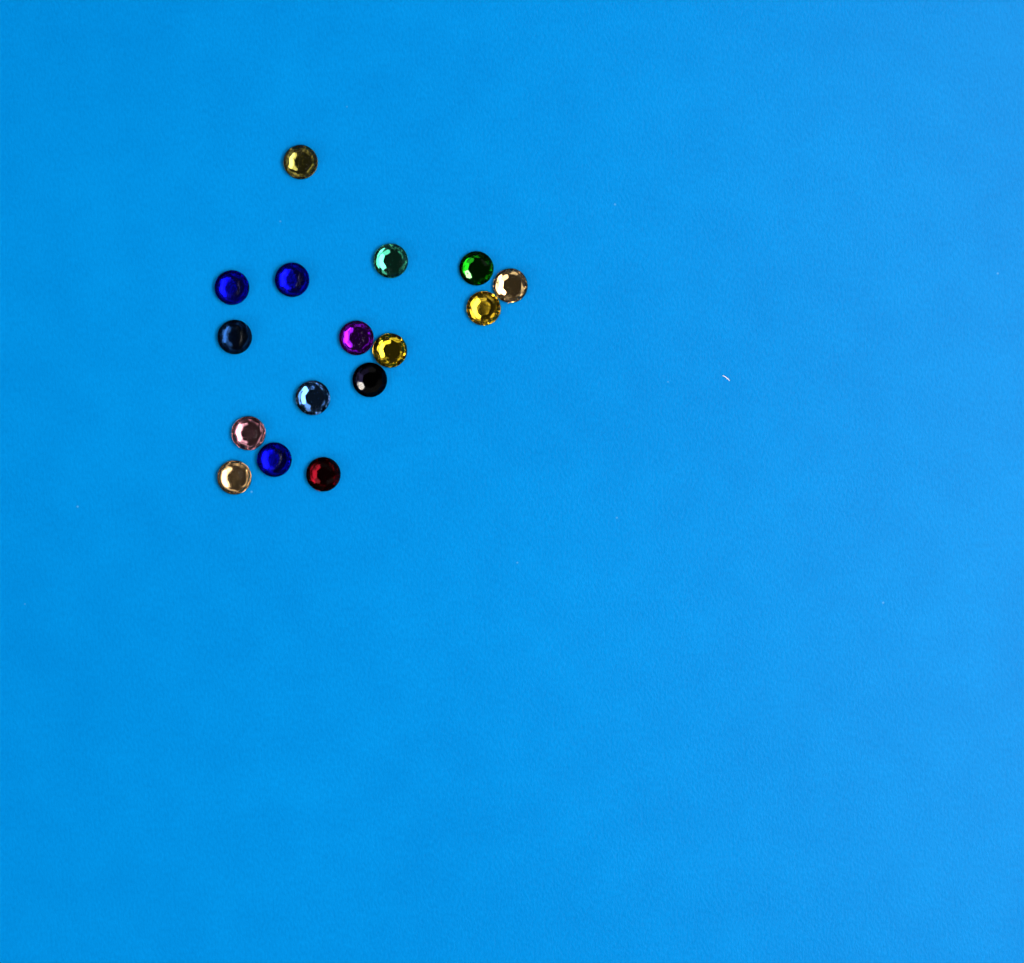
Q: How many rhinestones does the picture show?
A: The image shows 16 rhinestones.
